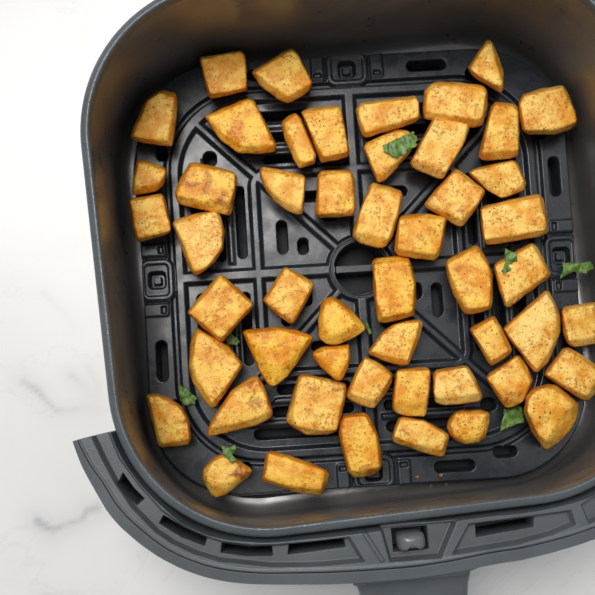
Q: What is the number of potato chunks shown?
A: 51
